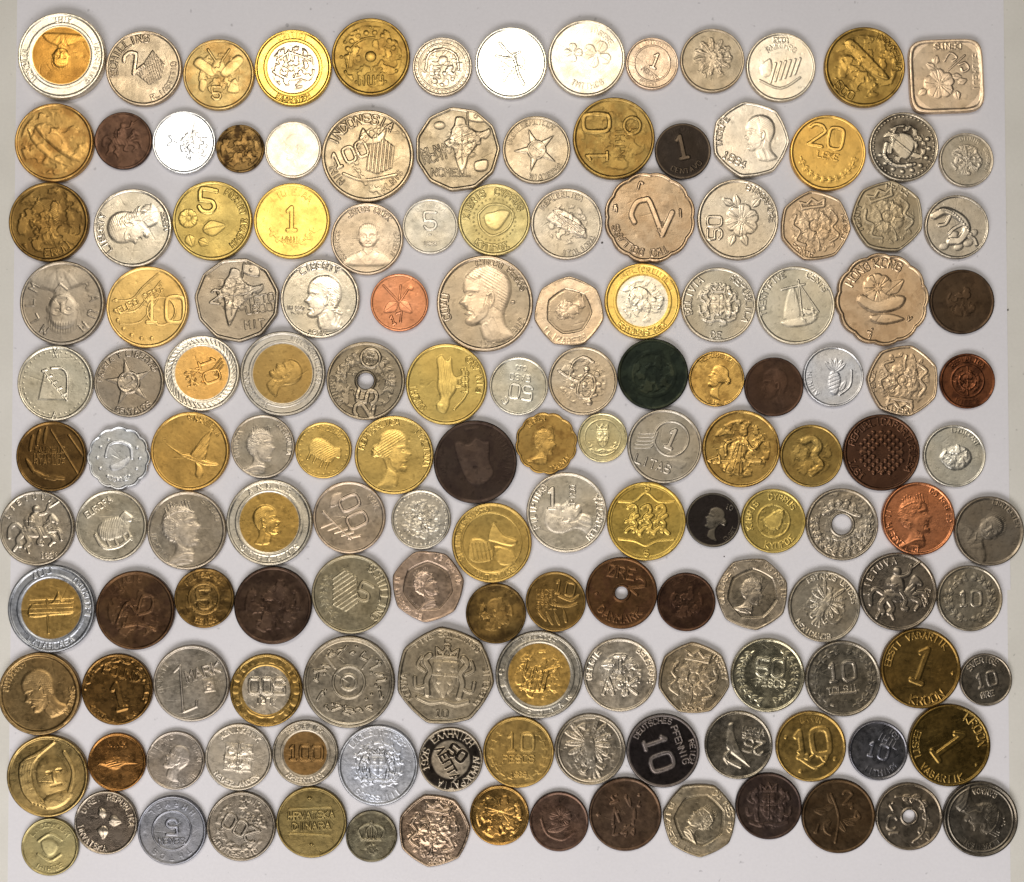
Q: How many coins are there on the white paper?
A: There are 150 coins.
